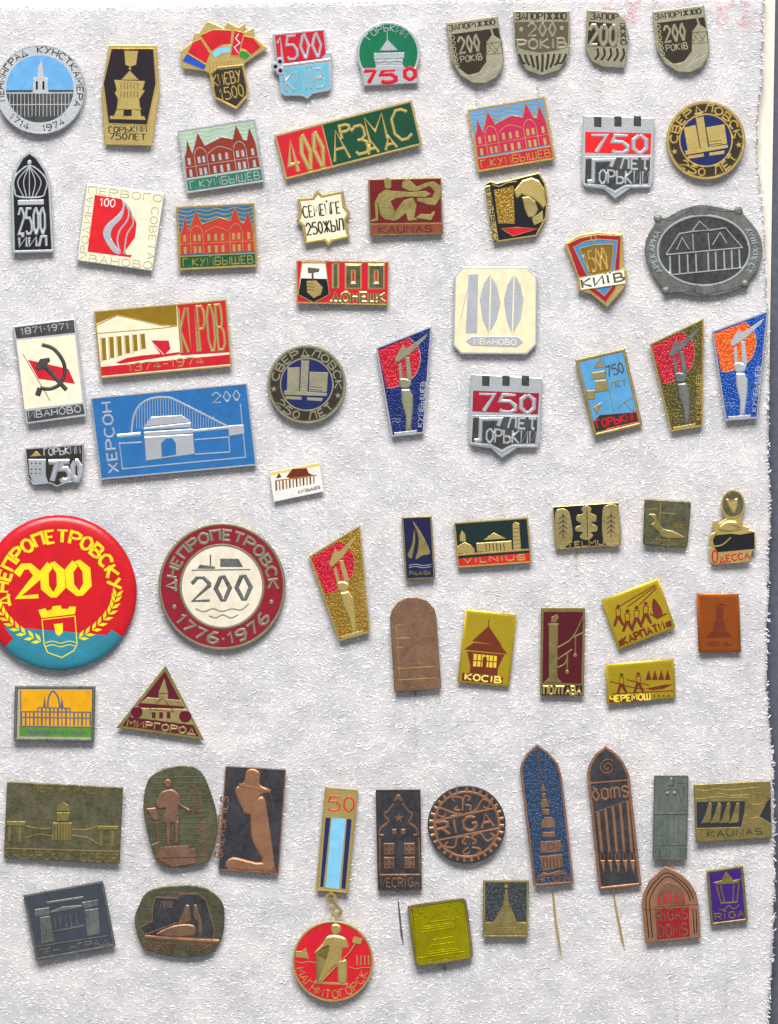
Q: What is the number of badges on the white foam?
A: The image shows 67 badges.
